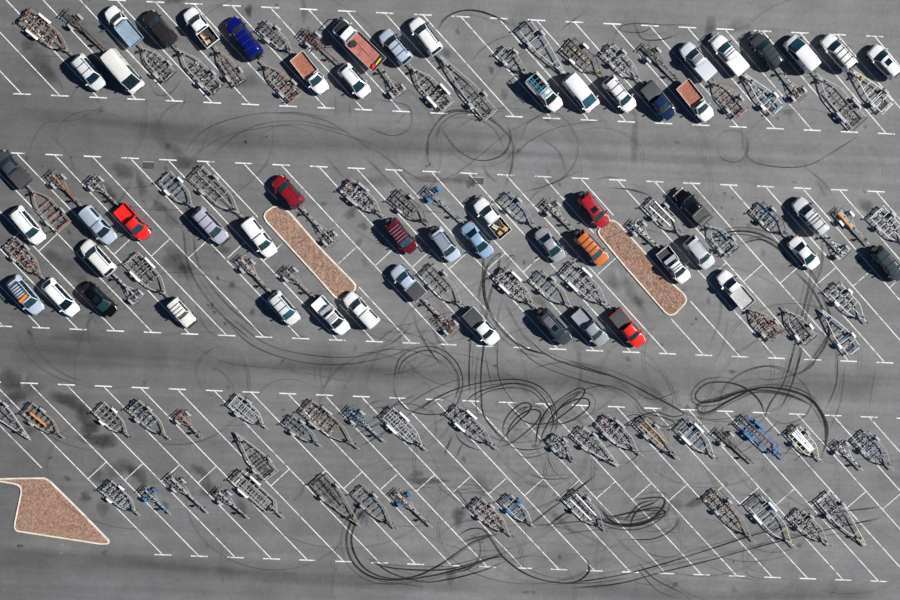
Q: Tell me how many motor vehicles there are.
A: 56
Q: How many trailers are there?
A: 90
